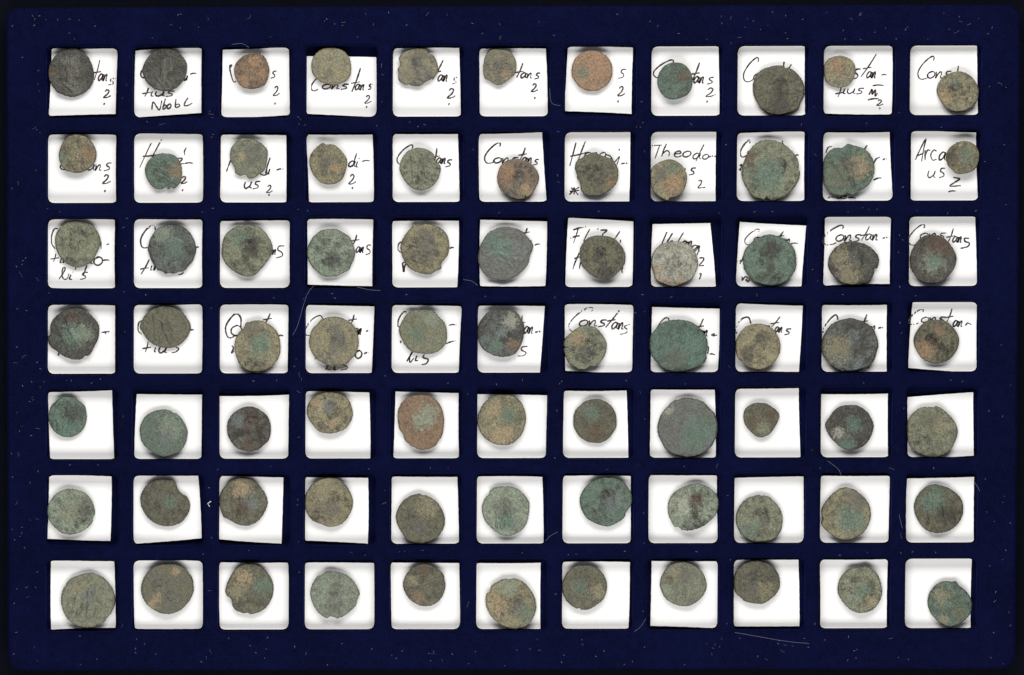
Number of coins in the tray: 77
